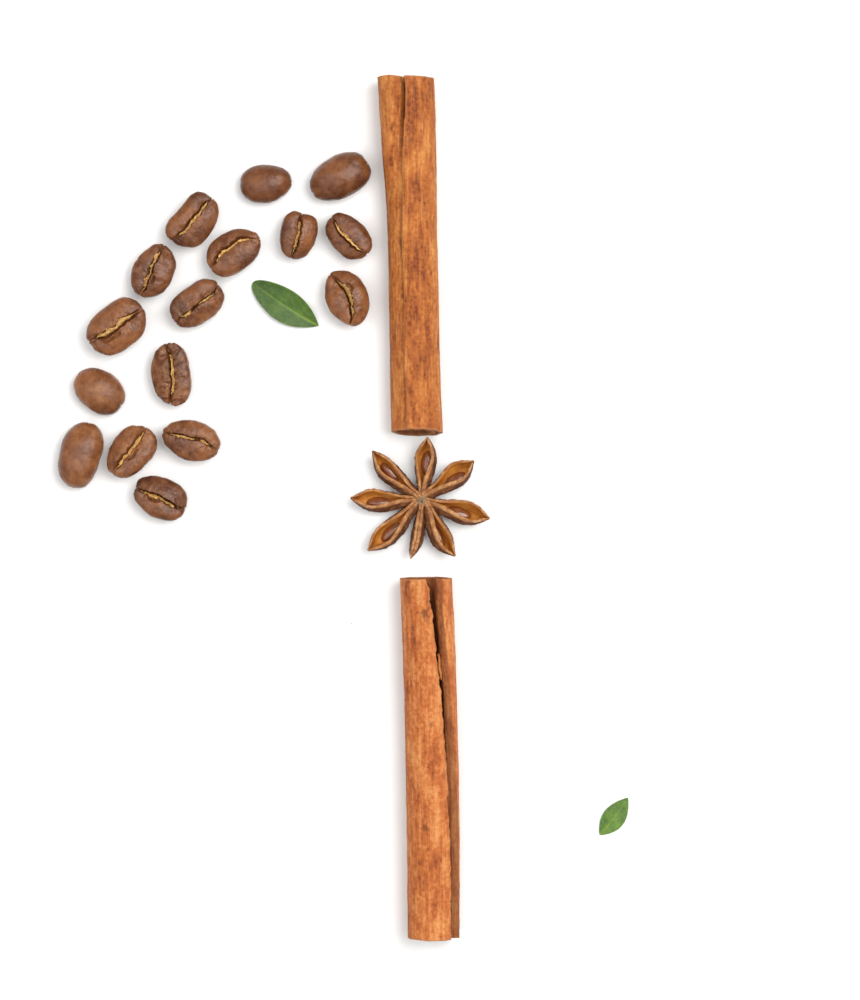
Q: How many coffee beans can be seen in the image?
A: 16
